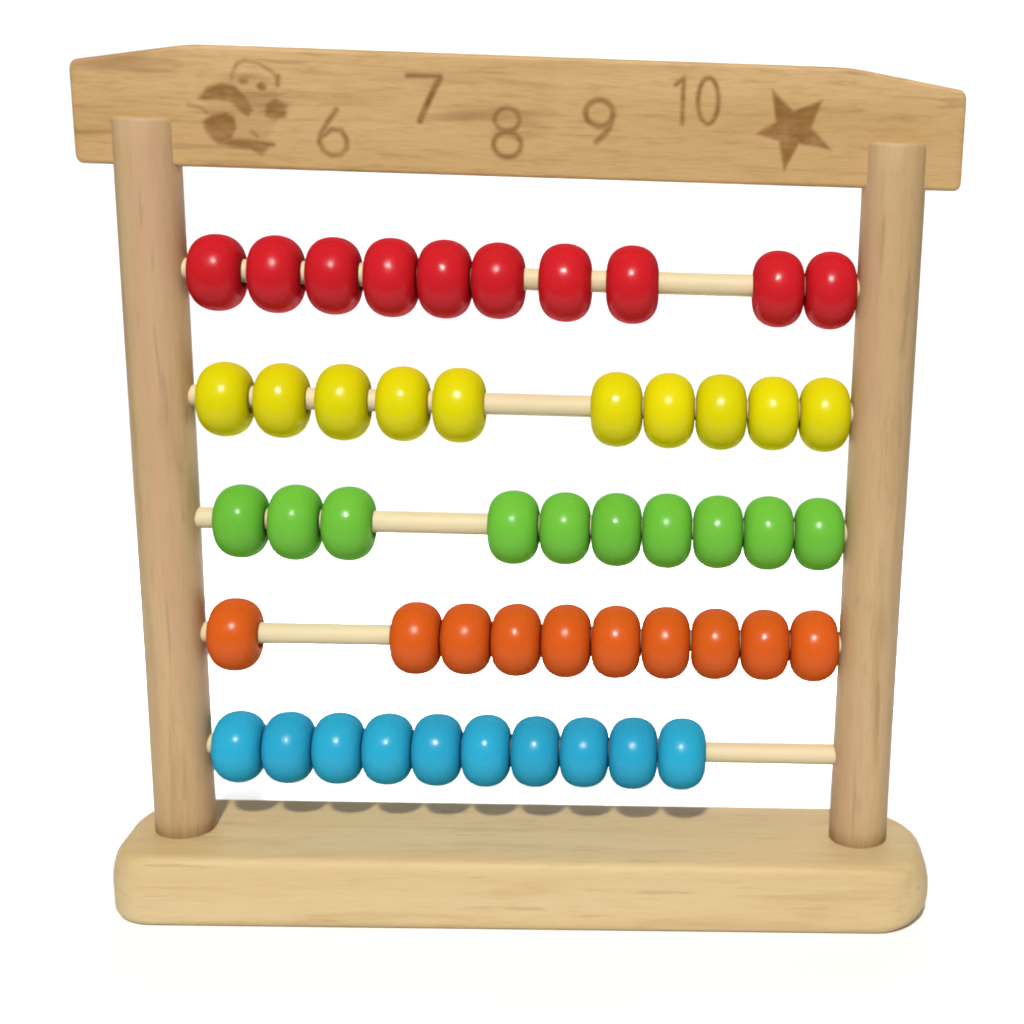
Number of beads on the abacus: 50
